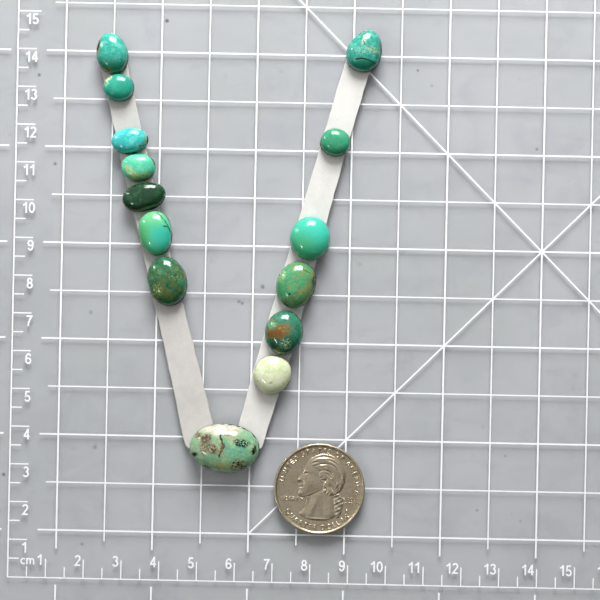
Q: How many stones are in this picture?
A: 14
